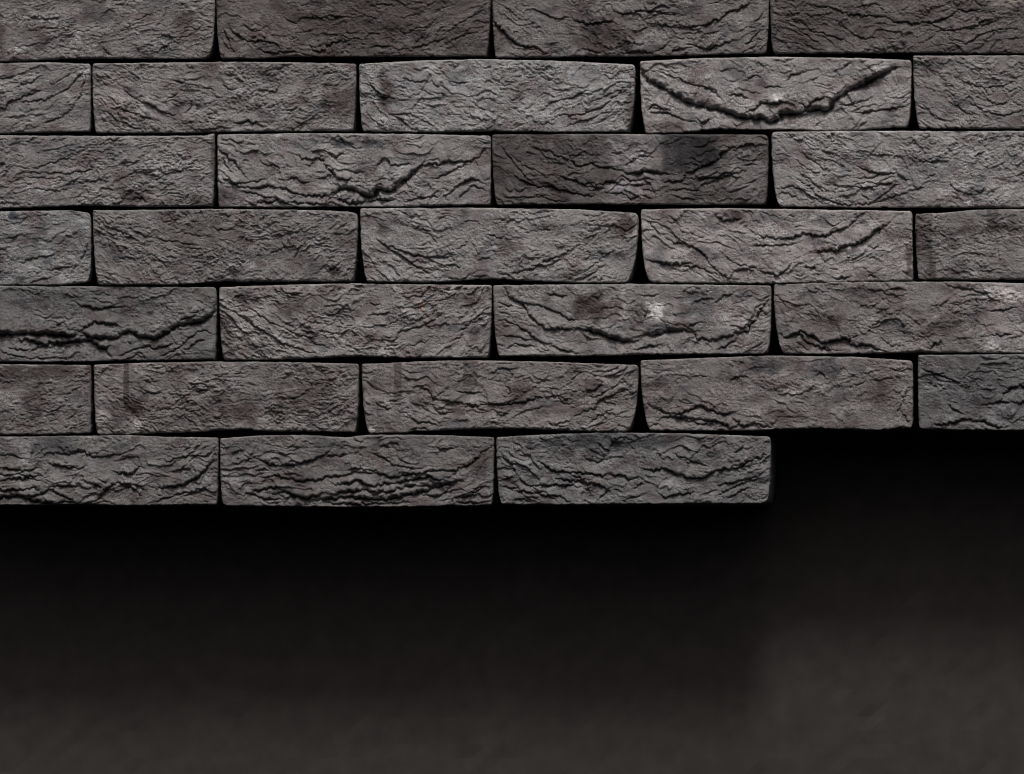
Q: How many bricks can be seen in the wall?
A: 30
